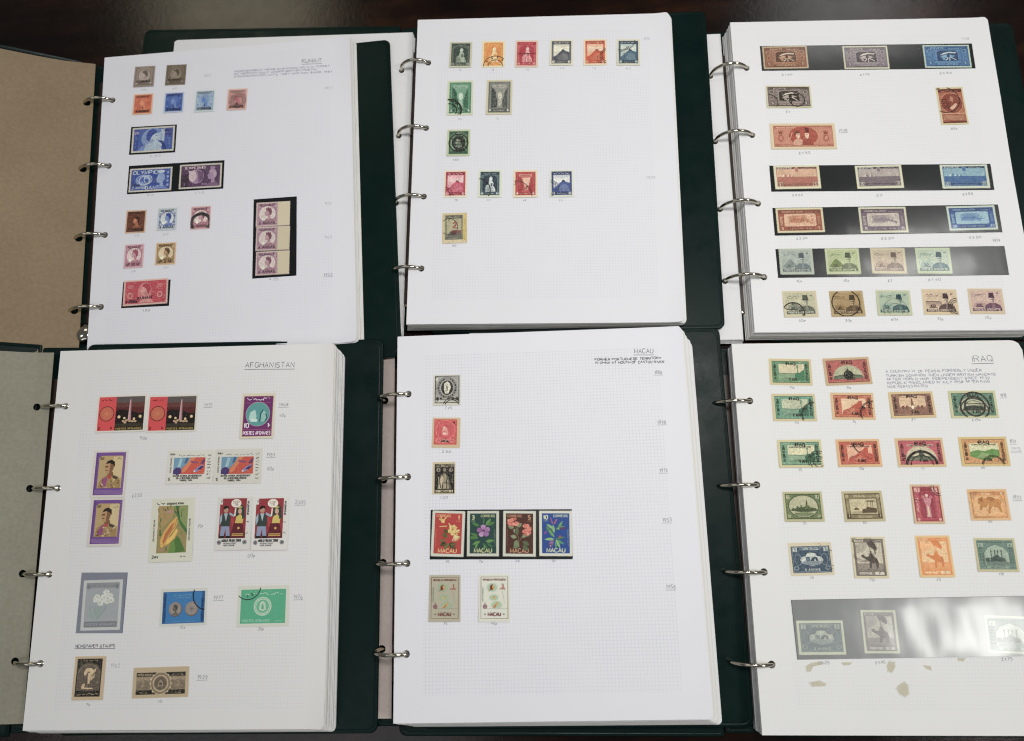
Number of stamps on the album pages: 98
